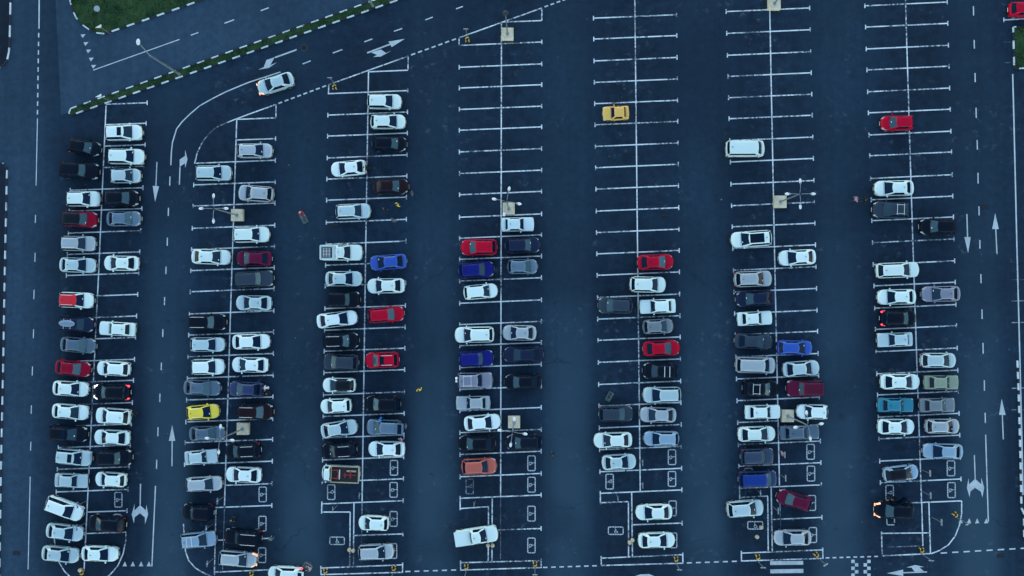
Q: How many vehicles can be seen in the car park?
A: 162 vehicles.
